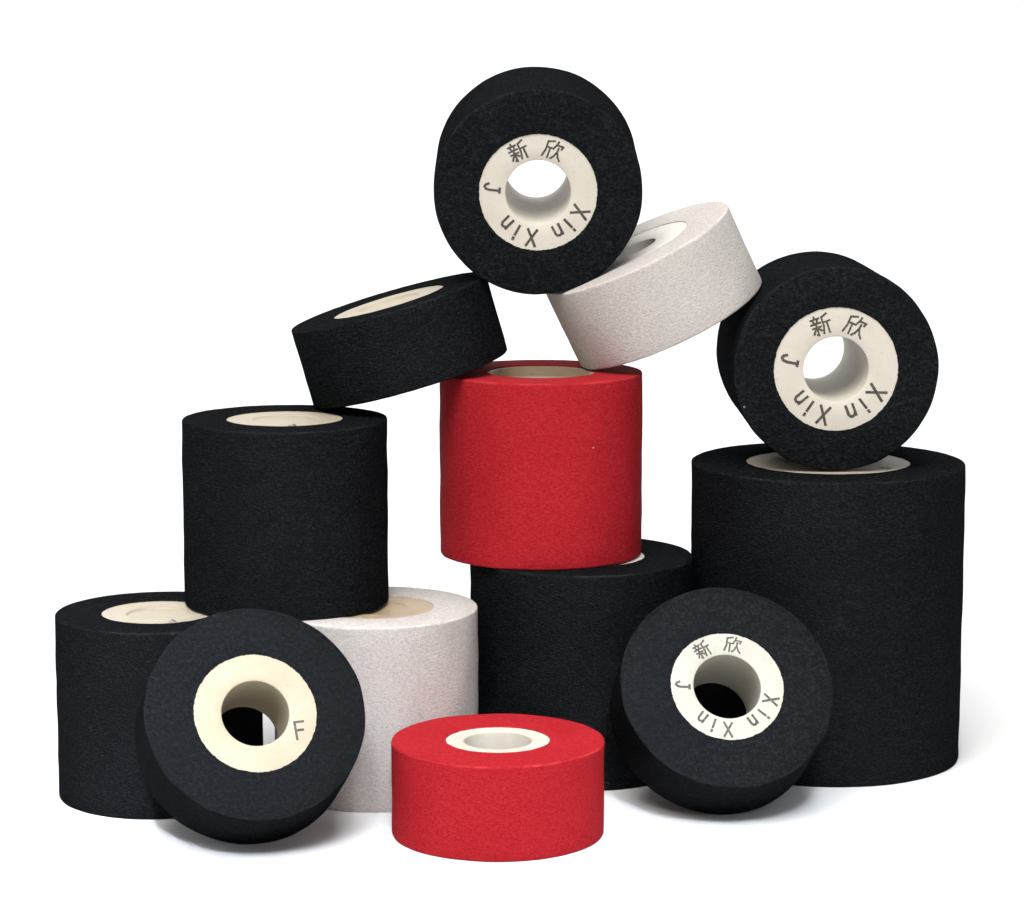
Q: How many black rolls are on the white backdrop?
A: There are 9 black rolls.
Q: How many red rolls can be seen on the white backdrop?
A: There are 2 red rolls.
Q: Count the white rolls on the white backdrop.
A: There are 2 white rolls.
